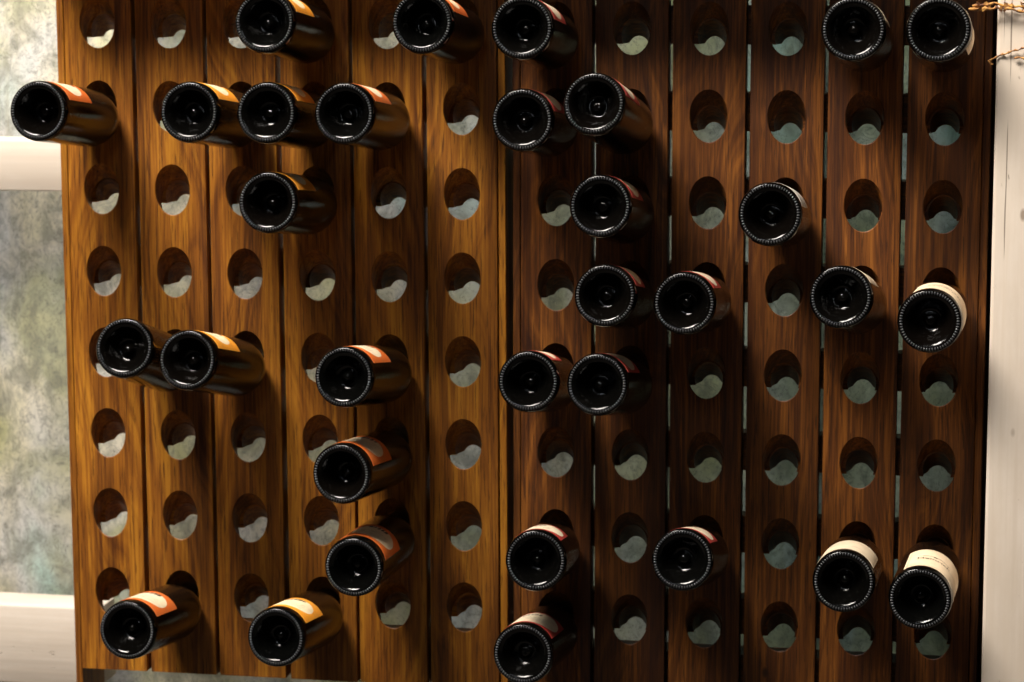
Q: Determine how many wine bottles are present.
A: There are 32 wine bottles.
